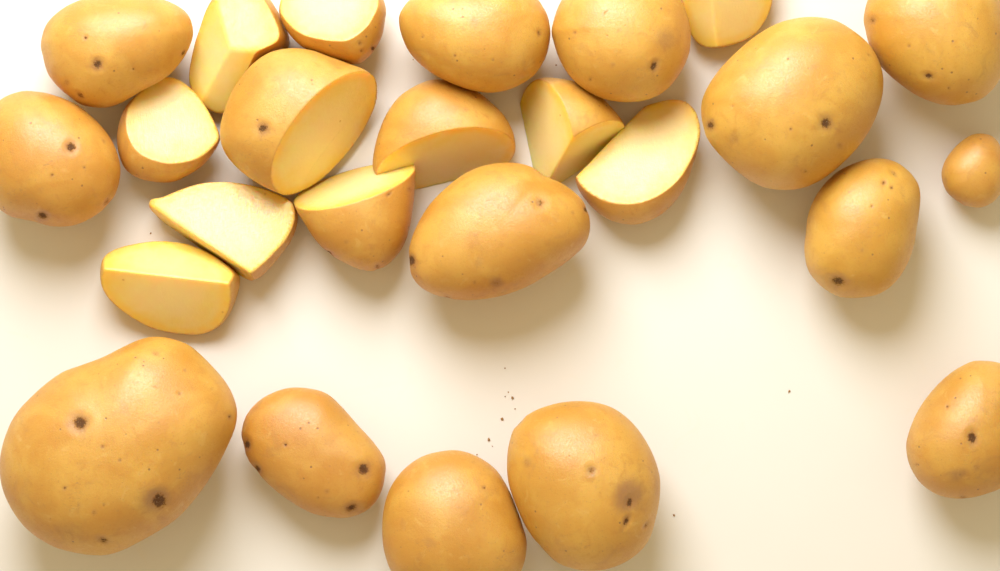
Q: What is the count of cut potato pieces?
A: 11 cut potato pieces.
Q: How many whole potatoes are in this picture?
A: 14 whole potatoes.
